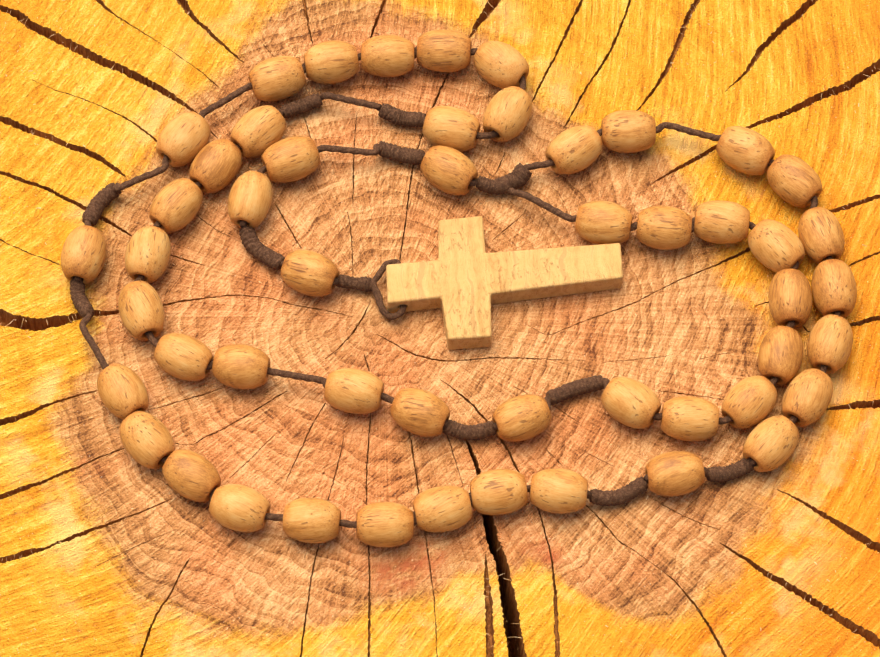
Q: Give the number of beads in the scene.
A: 51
